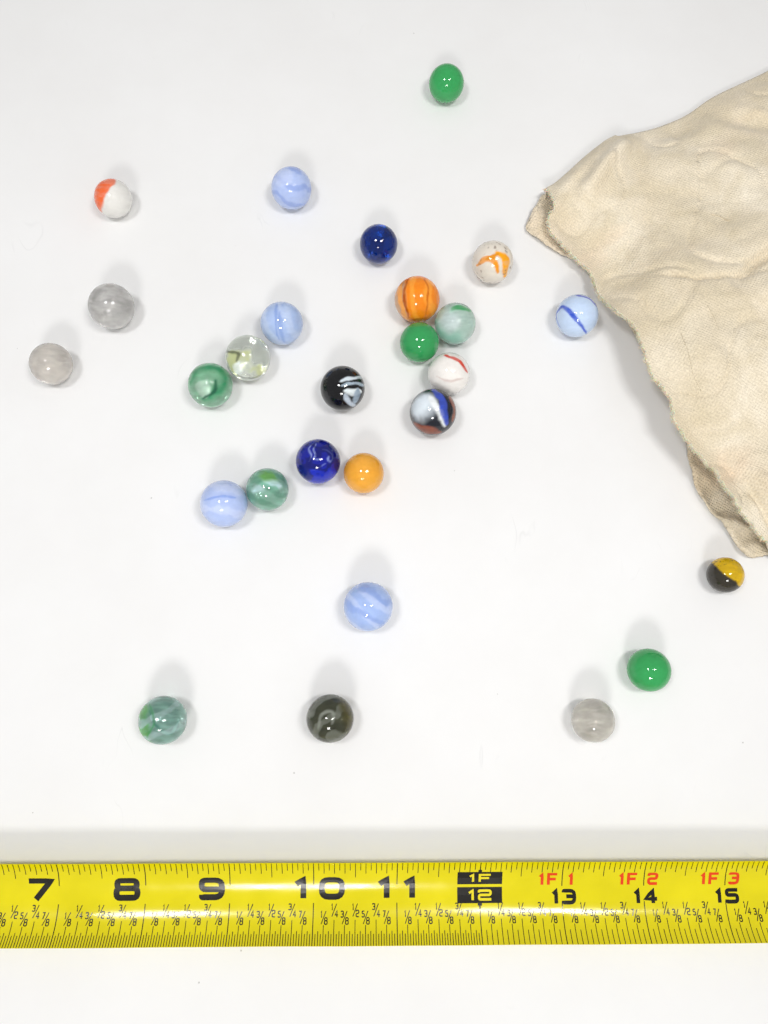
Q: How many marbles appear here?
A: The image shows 27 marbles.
